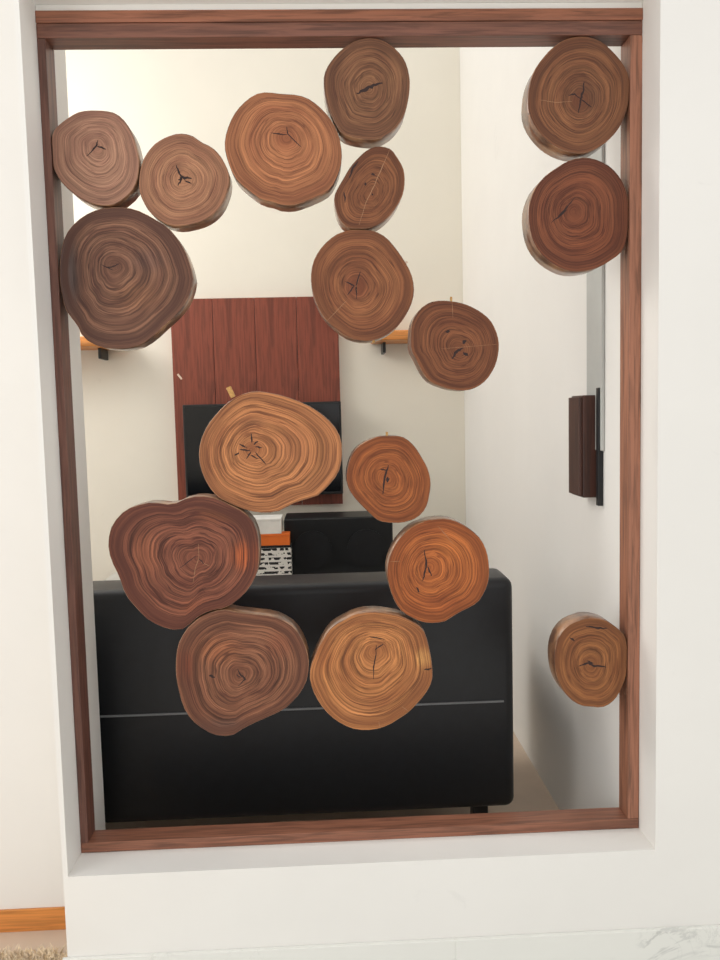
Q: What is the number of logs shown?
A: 17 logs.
